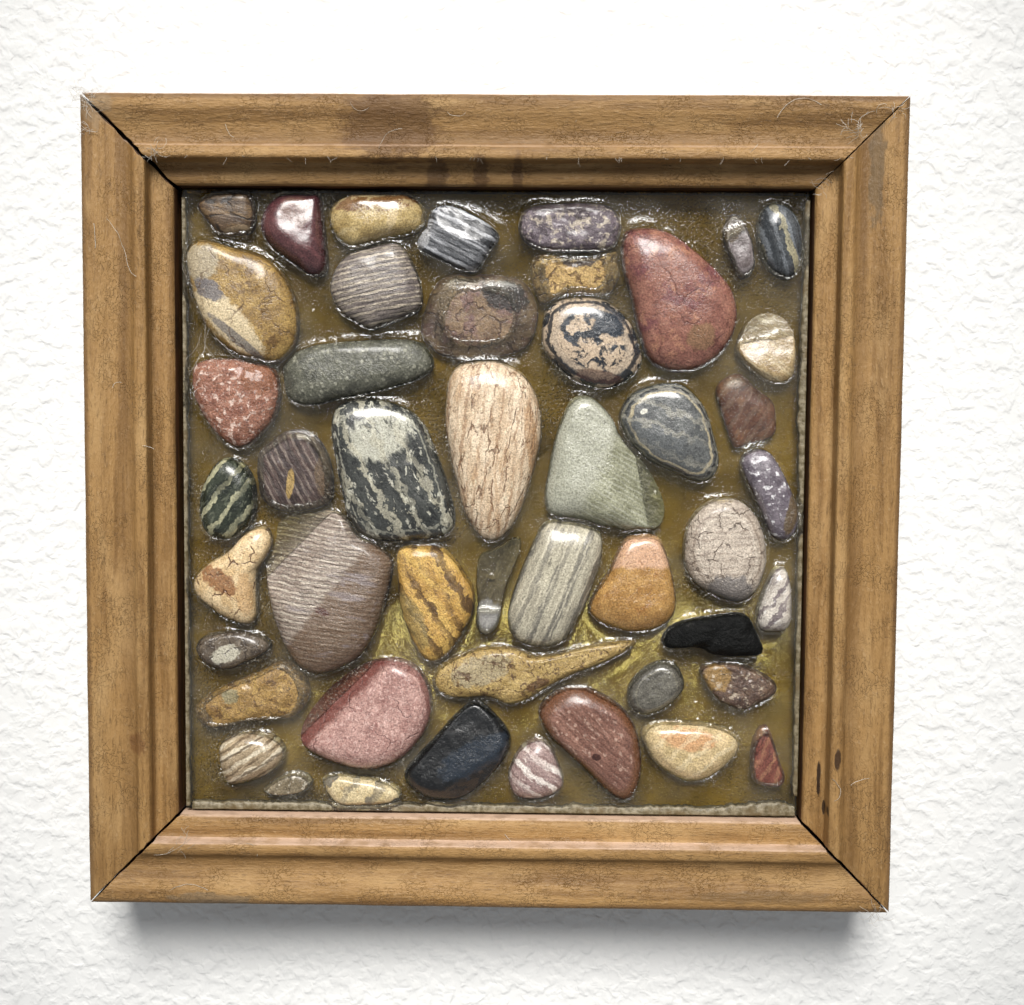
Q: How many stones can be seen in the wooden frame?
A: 47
